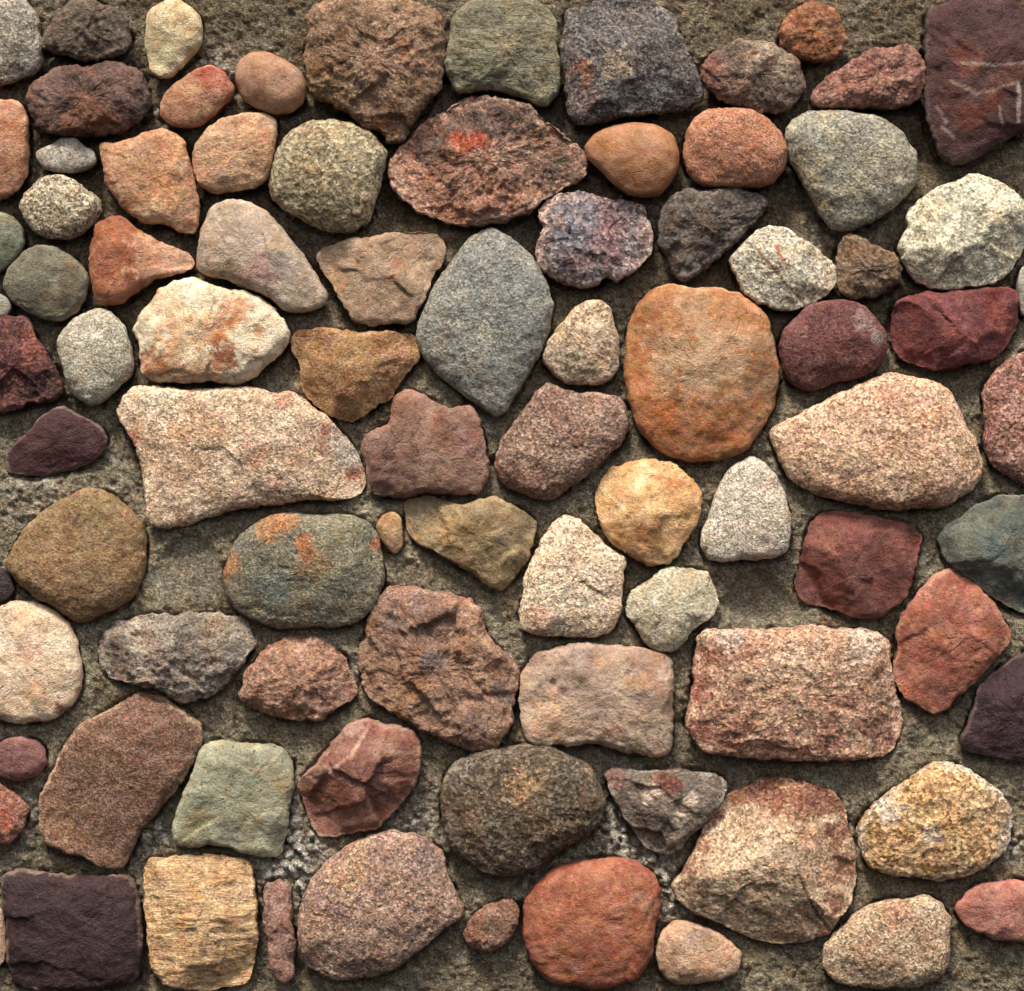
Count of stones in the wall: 88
